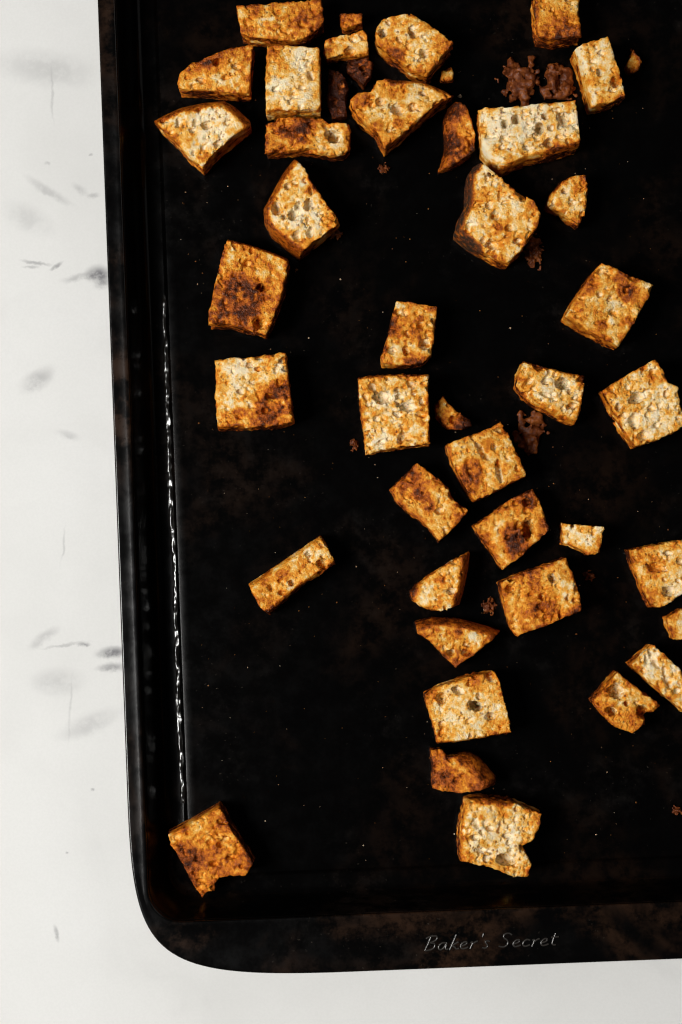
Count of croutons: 44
